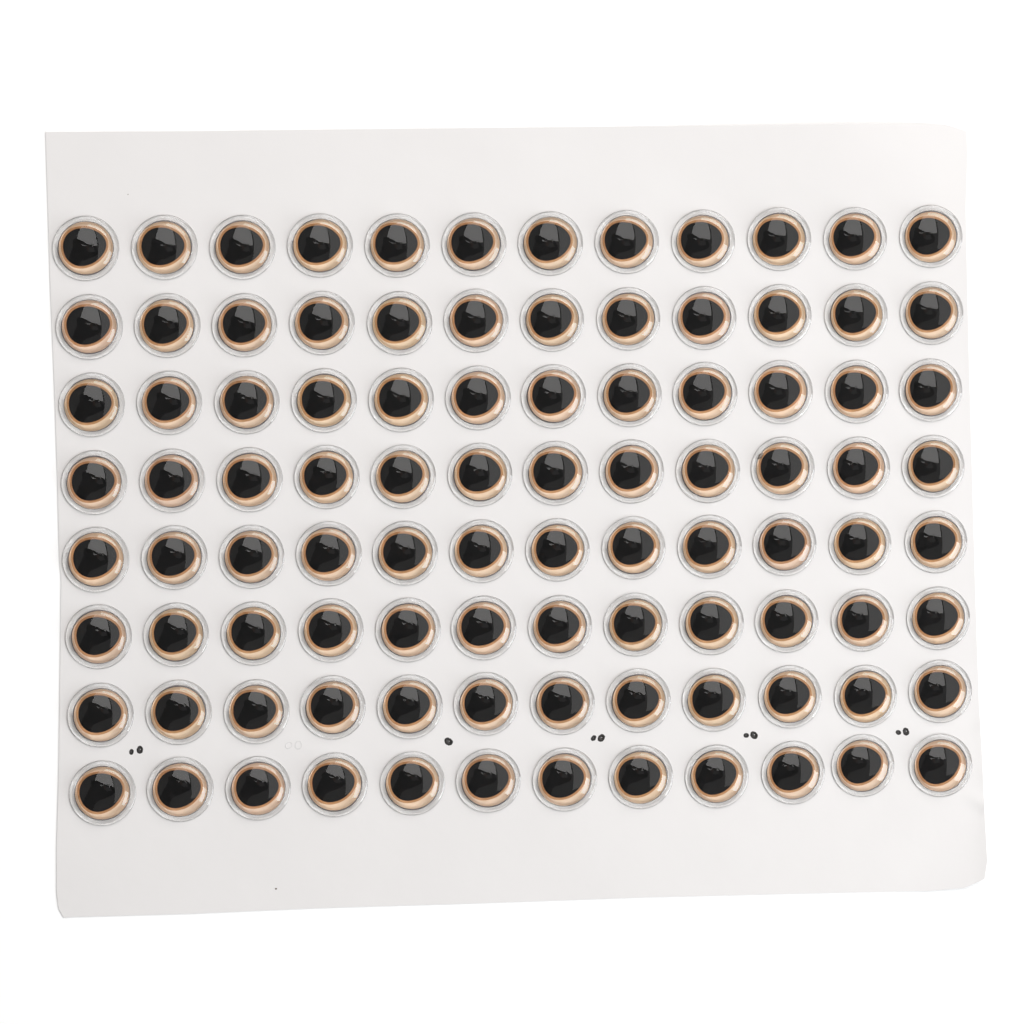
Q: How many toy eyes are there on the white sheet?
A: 96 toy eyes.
